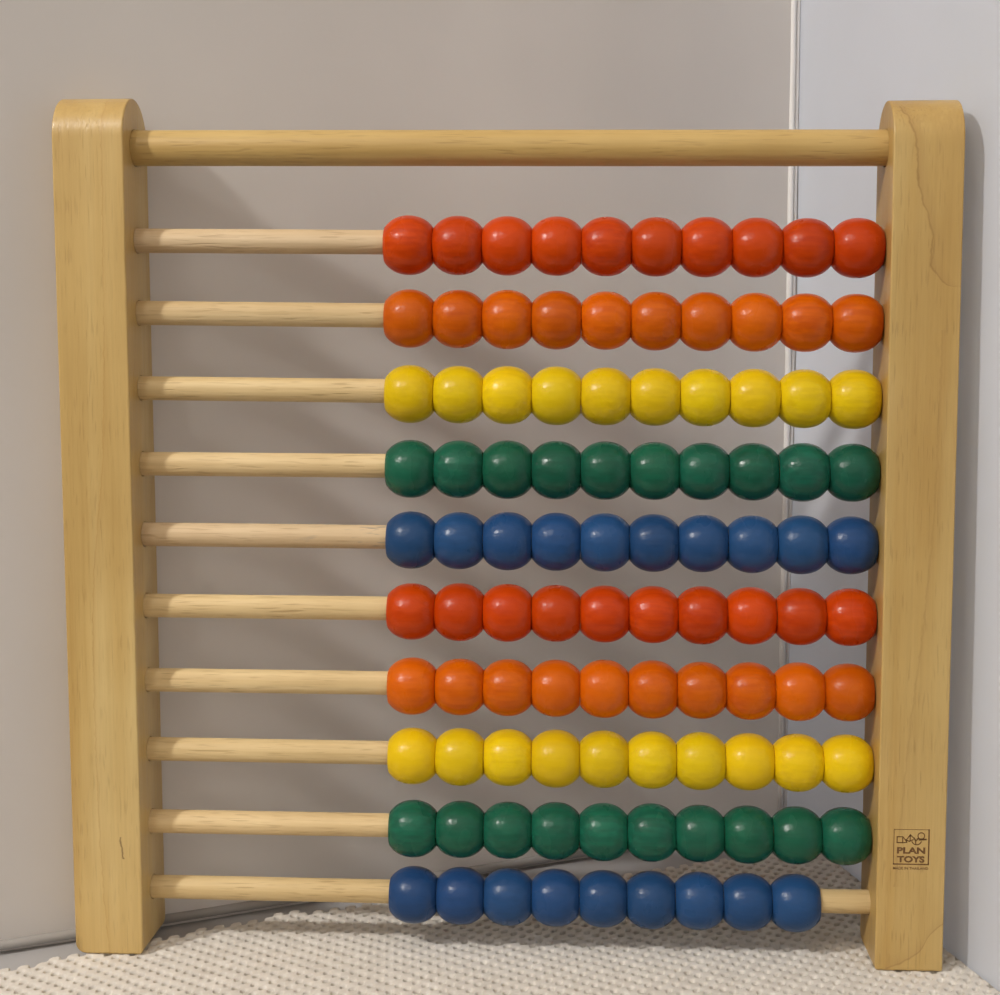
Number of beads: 99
